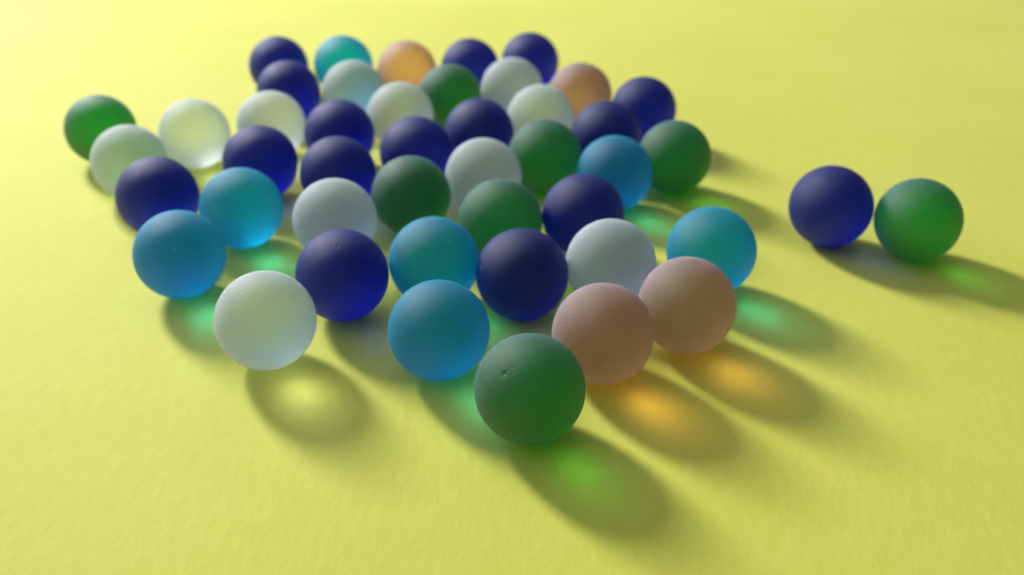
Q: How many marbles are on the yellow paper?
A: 46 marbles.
